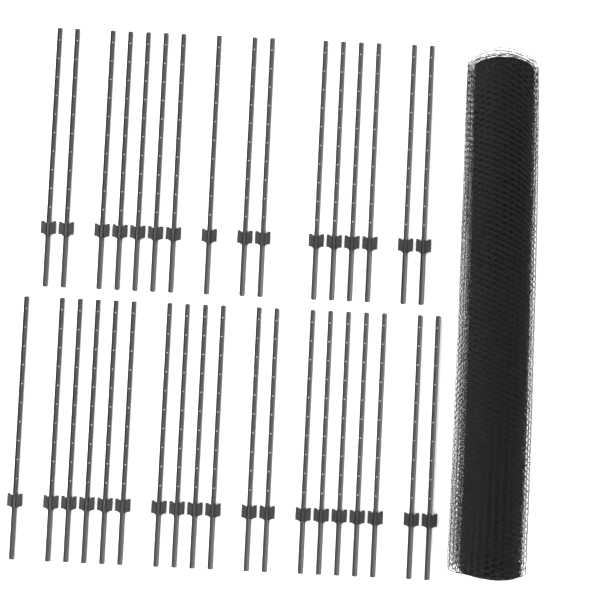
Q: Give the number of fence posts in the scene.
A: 35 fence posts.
